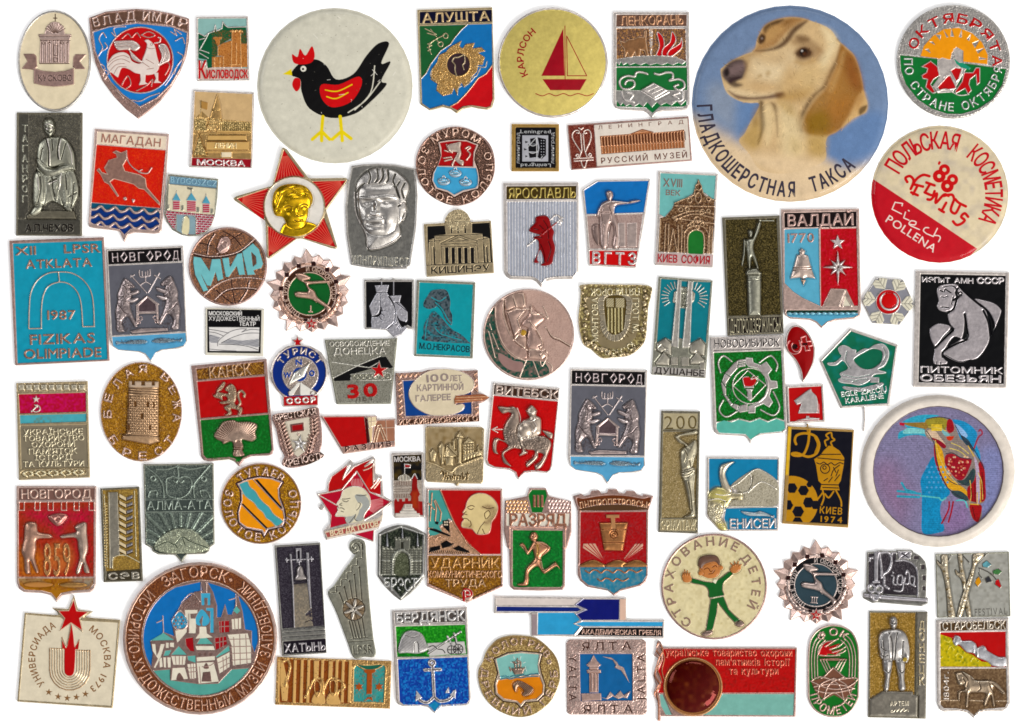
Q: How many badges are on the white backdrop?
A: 83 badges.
